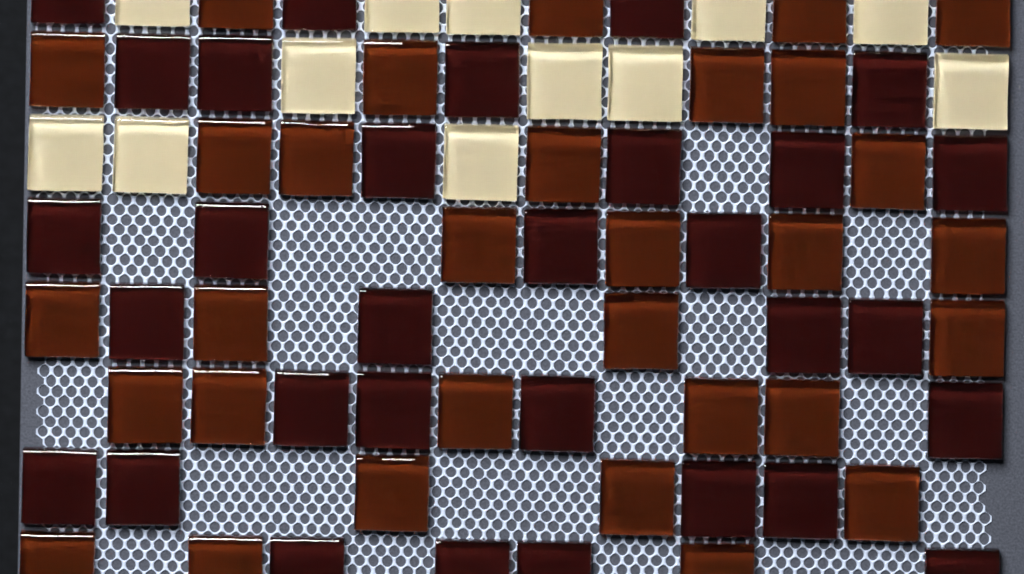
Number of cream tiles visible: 12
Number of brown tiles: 31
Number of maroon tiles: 31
